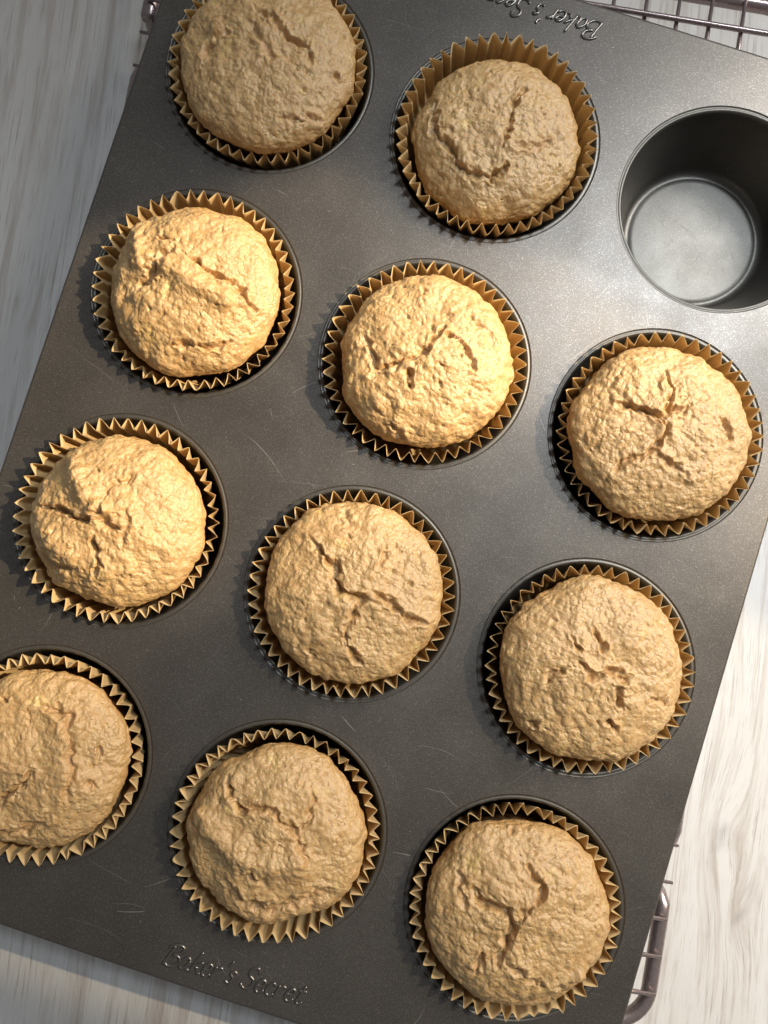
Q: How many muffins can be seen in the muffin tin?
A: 11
